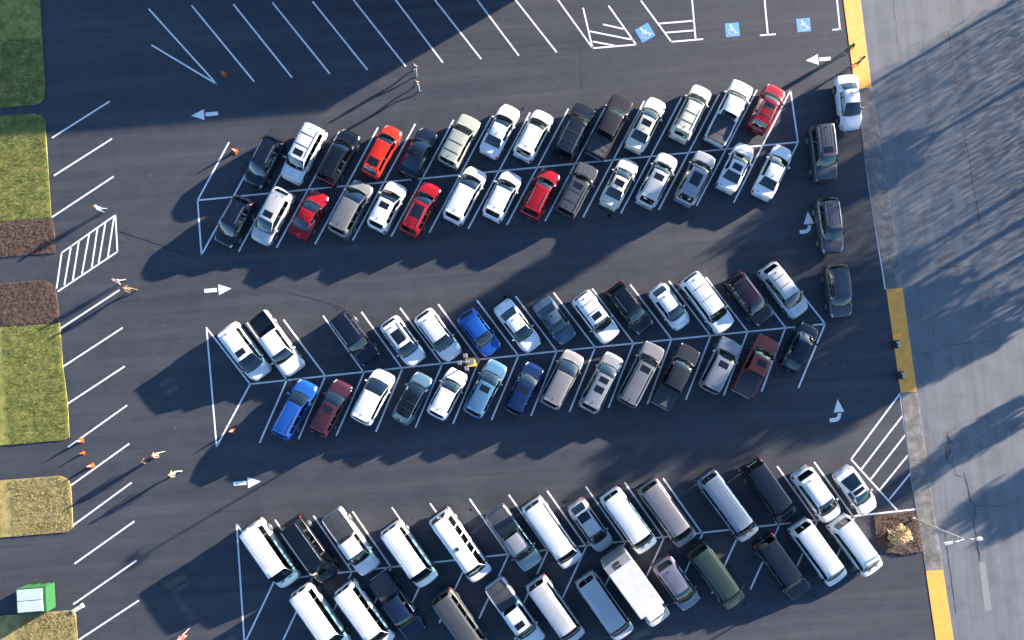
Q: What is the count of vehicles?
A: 88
